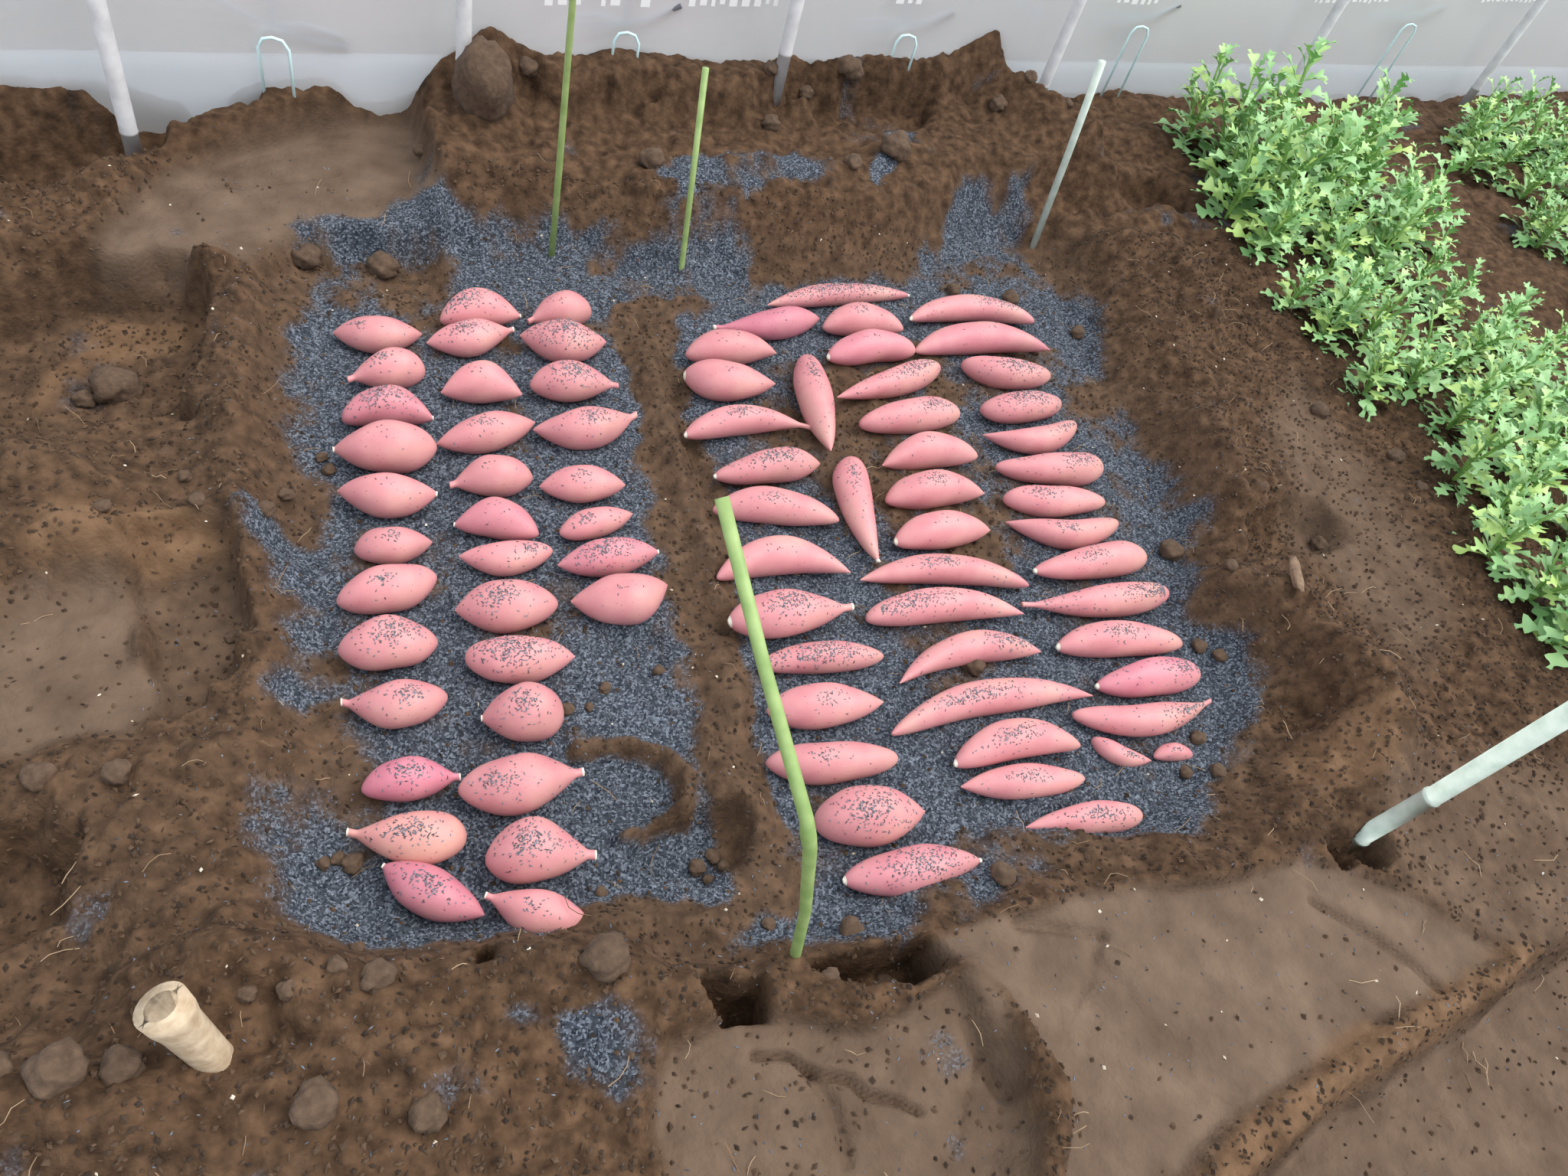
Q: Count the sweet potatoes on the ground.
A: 78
